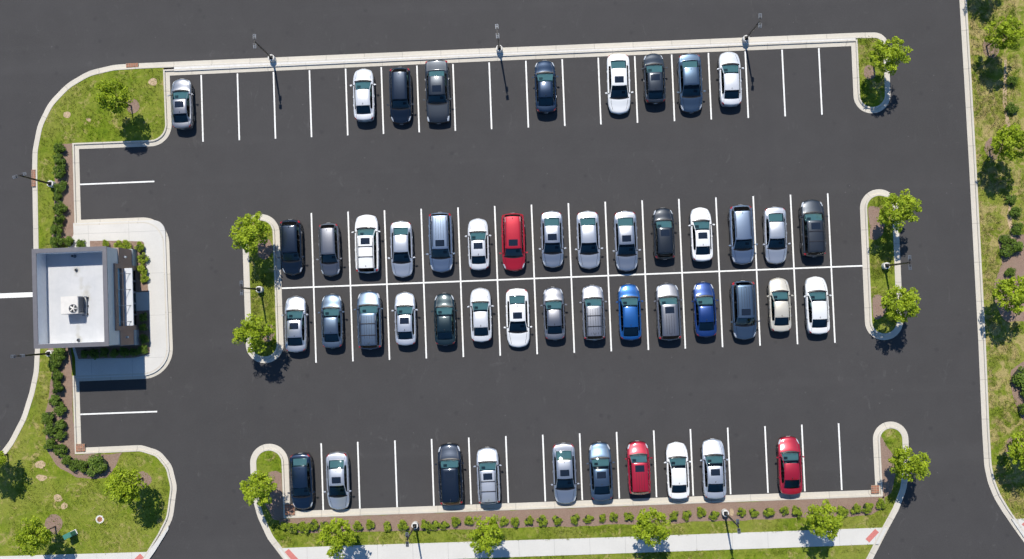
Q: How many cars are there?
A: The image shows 49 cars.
